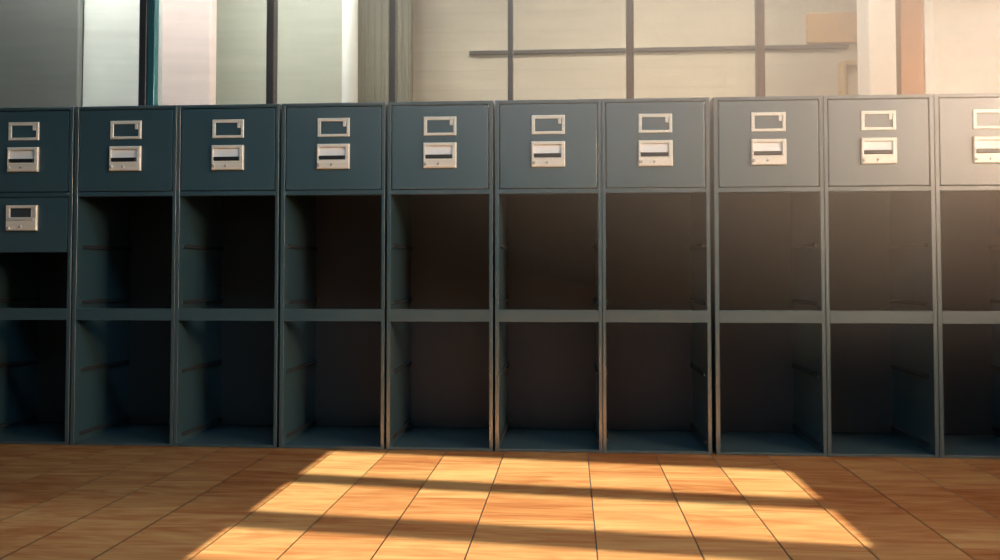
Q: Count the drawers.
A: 11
